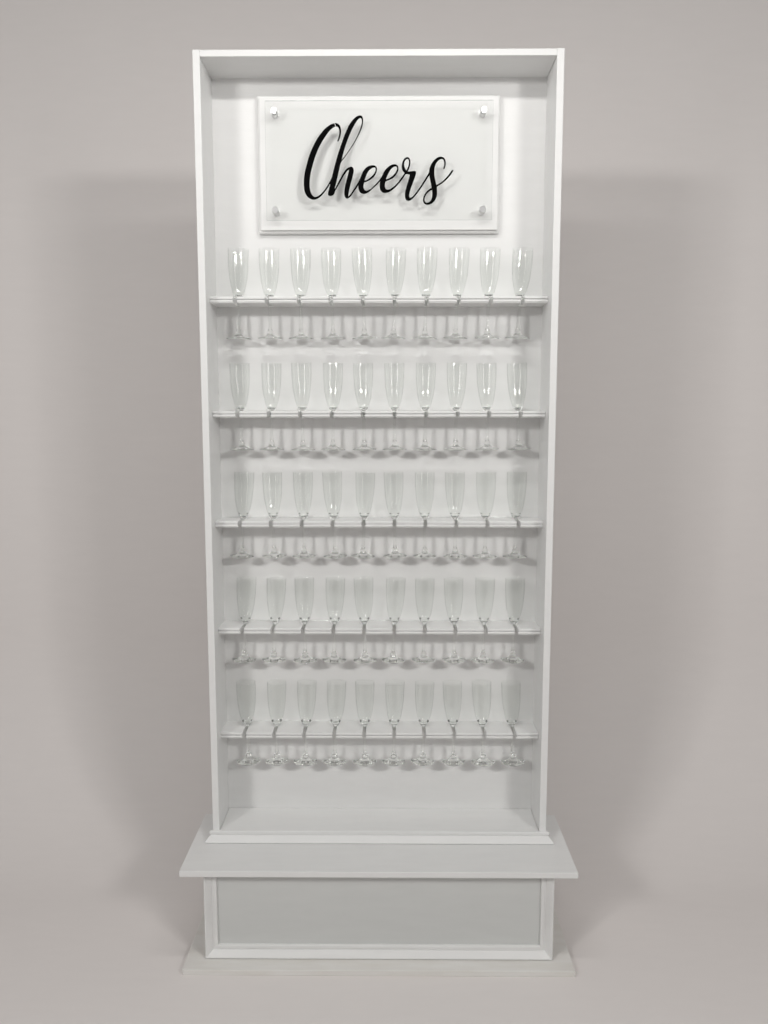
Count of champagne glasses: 50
